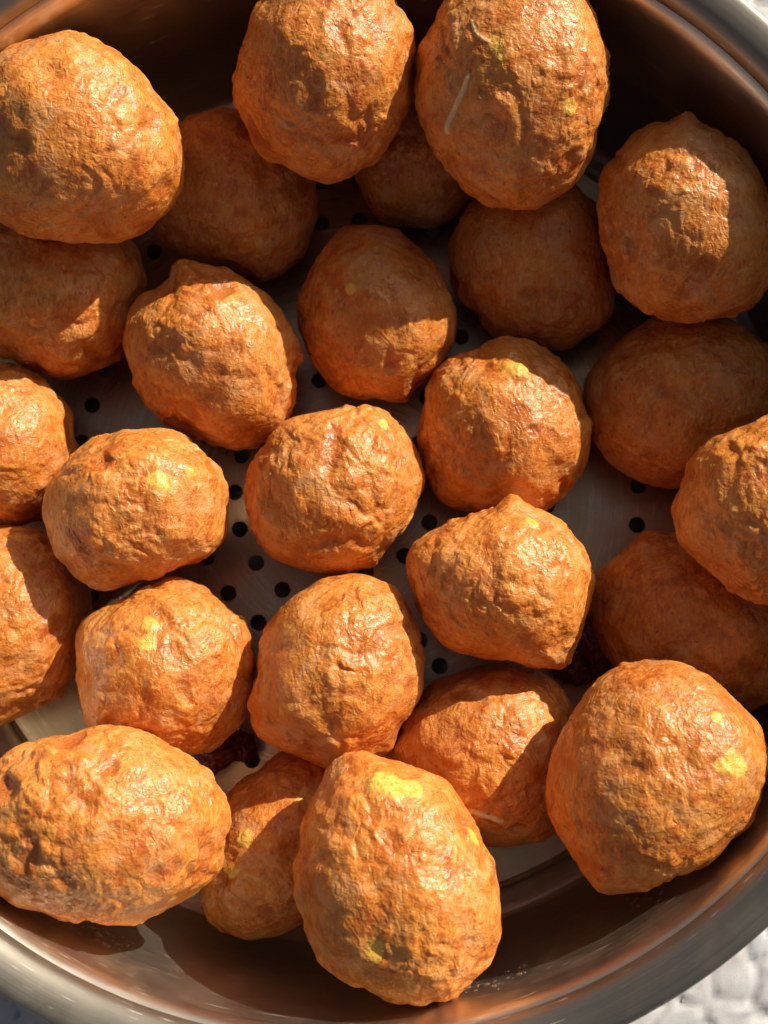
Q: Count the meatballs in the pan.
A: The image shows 26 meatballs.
